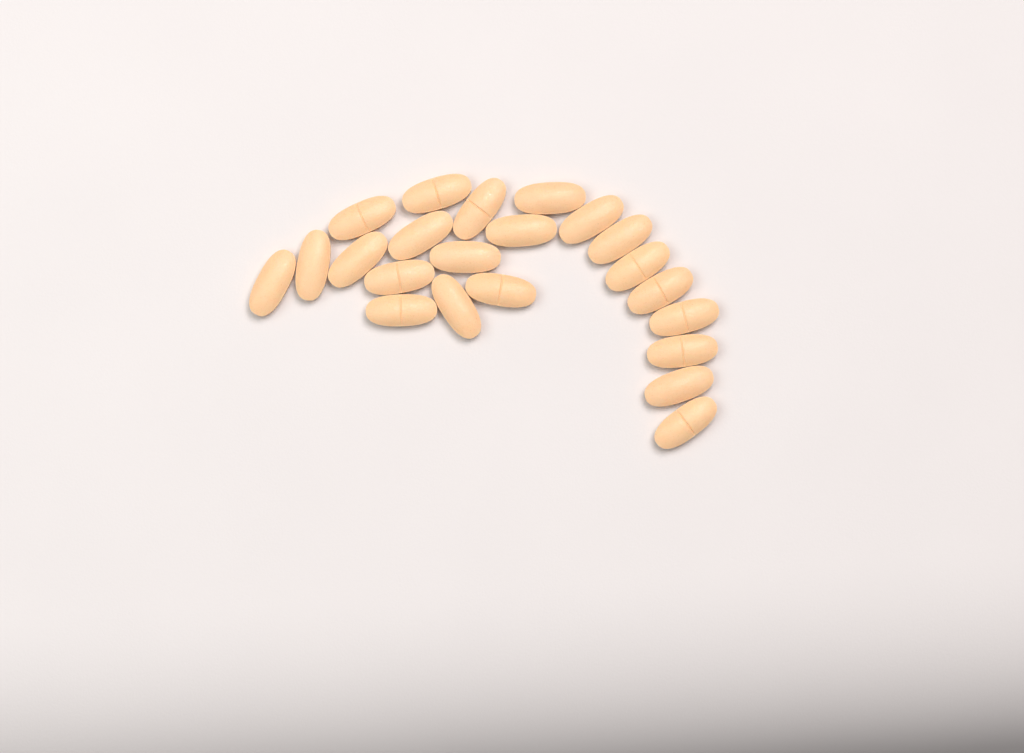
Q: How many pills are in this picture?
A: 22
